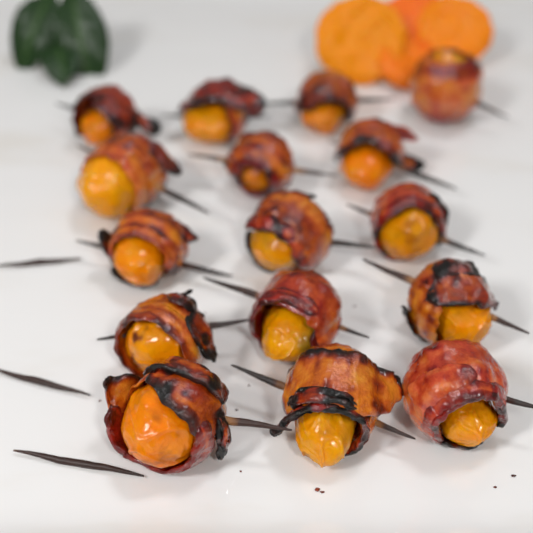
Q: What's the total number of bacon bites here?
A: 16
